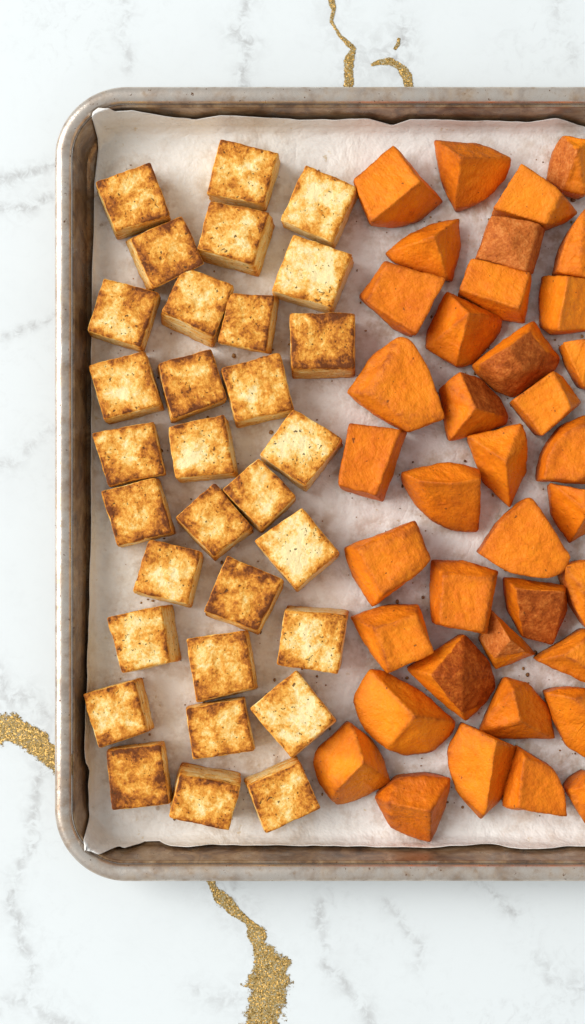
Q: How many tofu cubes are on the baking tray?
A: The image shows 31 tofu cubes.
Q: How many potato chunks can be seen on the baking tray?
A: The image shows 38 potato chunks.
